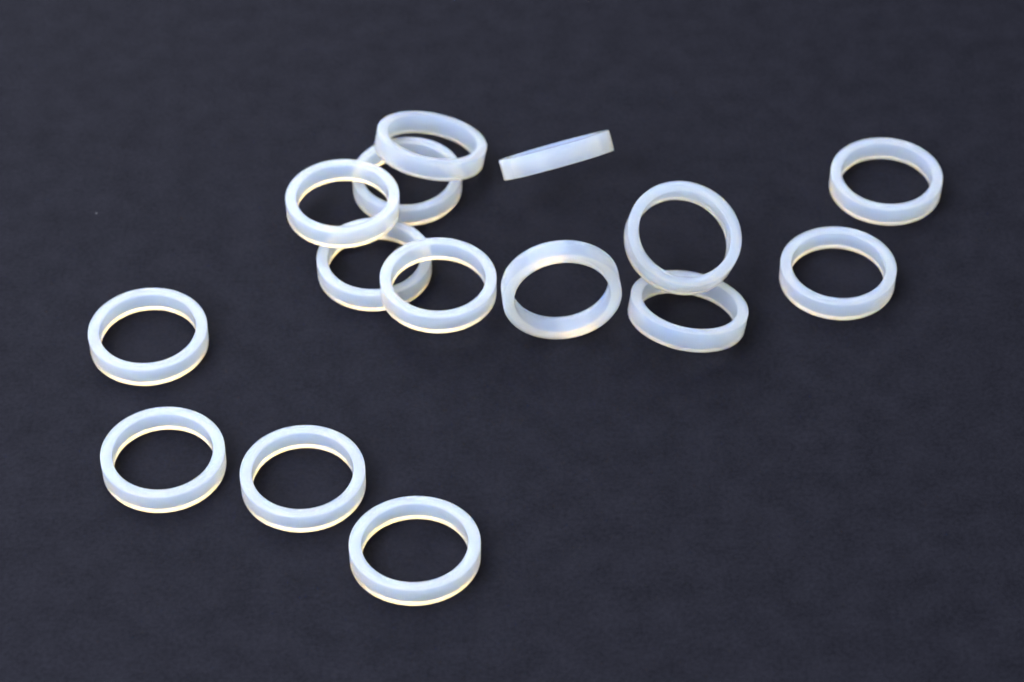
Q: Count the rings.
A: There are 15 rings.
